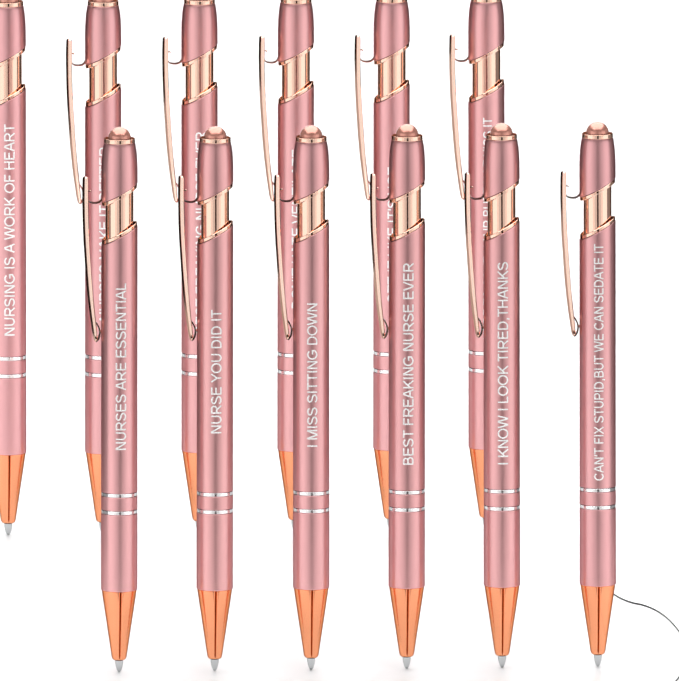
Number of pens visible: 12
